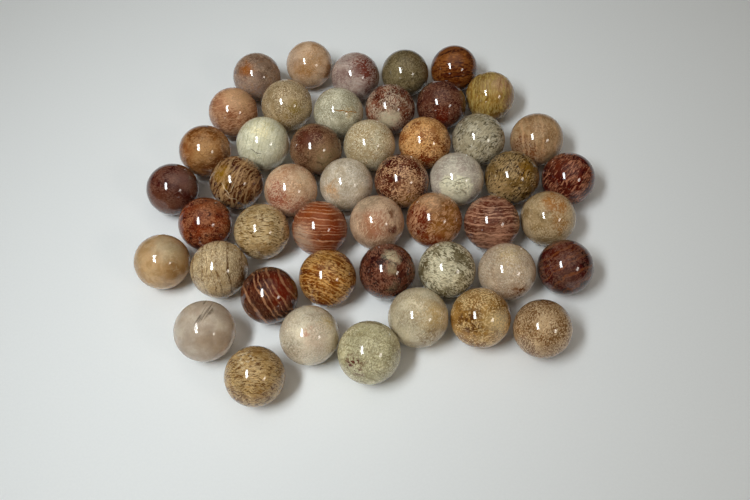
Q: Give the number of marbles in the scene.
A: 48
